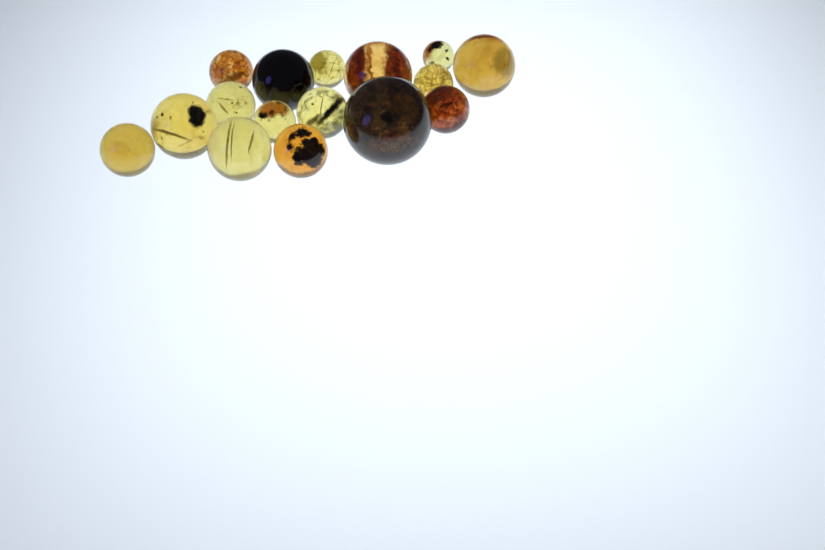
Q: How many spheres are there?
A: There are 16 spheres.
